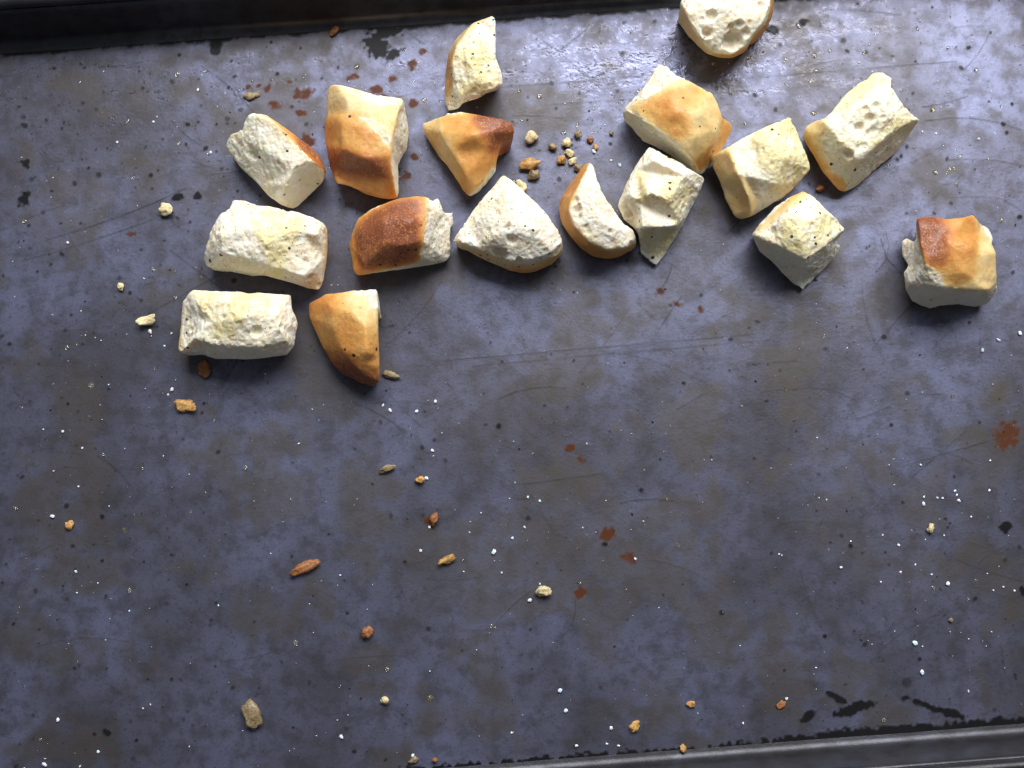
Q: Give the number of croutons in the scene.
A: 17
